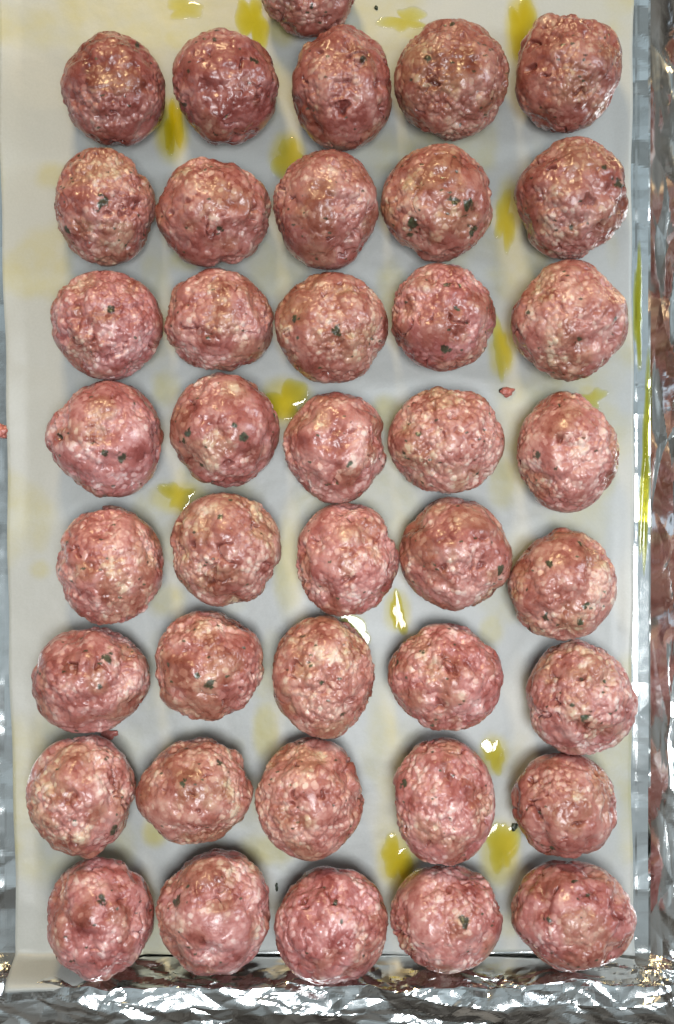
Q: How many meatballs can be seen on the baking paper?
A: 41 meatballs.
